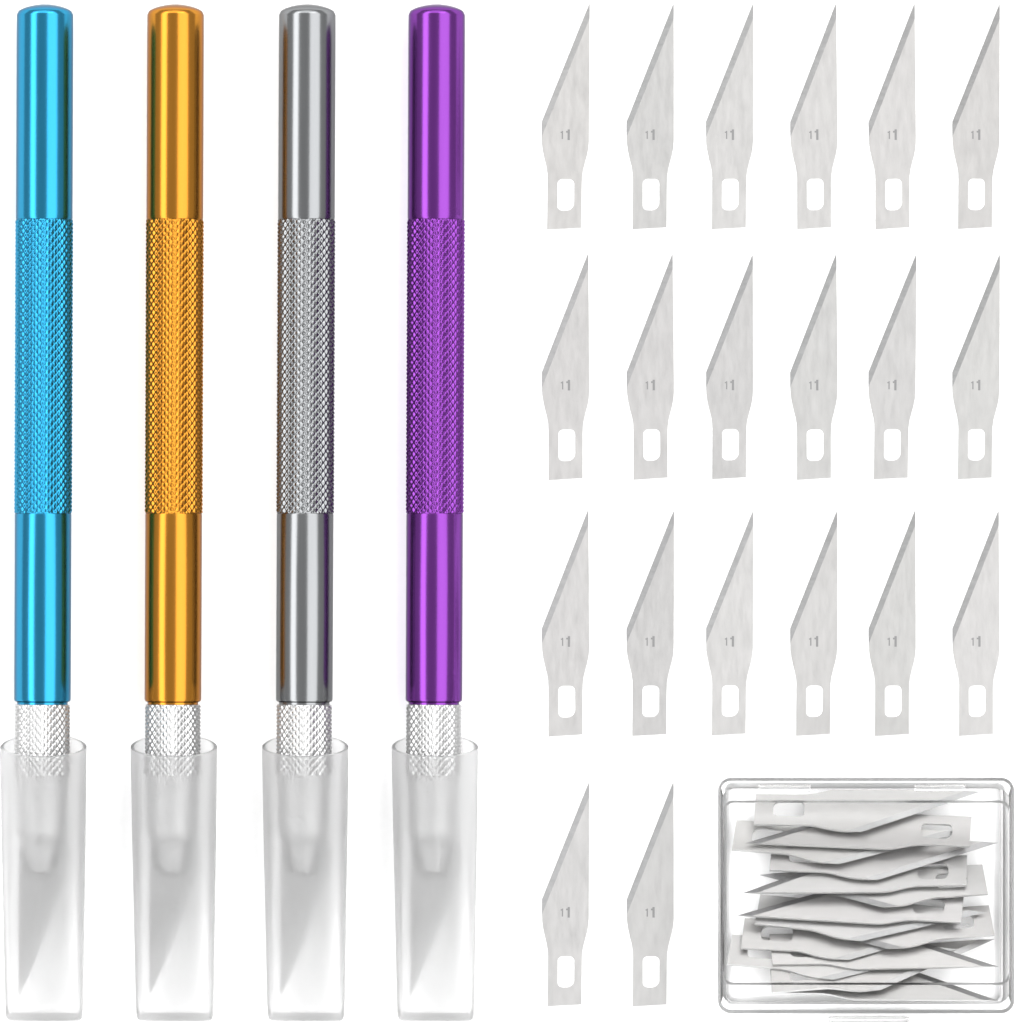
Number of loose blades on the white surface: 34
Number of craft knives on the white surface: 4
